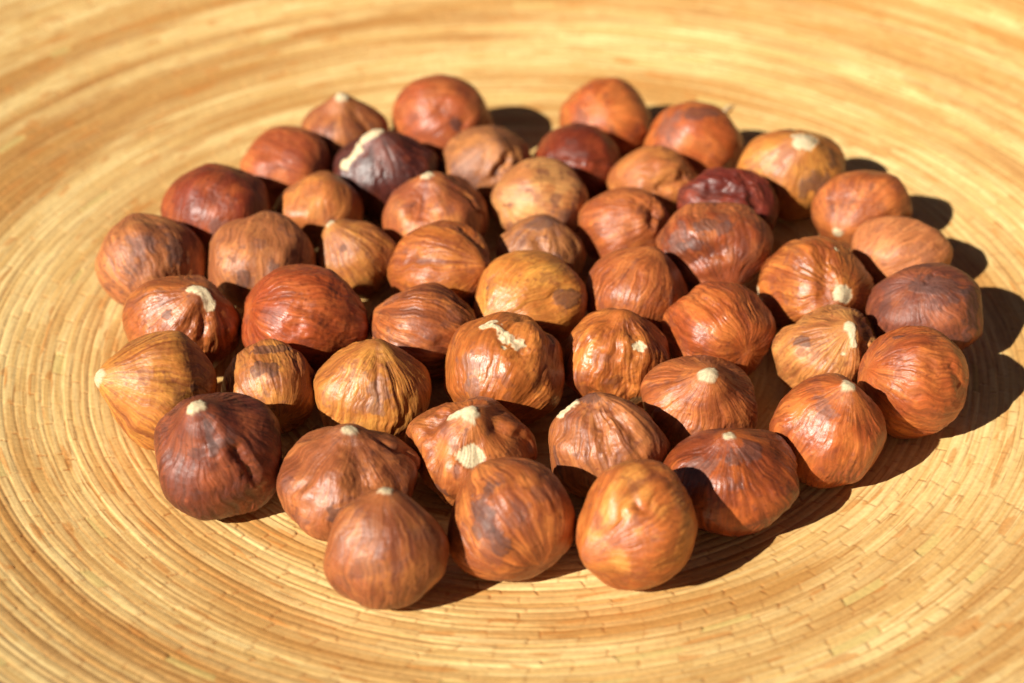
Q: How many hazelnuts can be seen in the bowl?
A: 49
